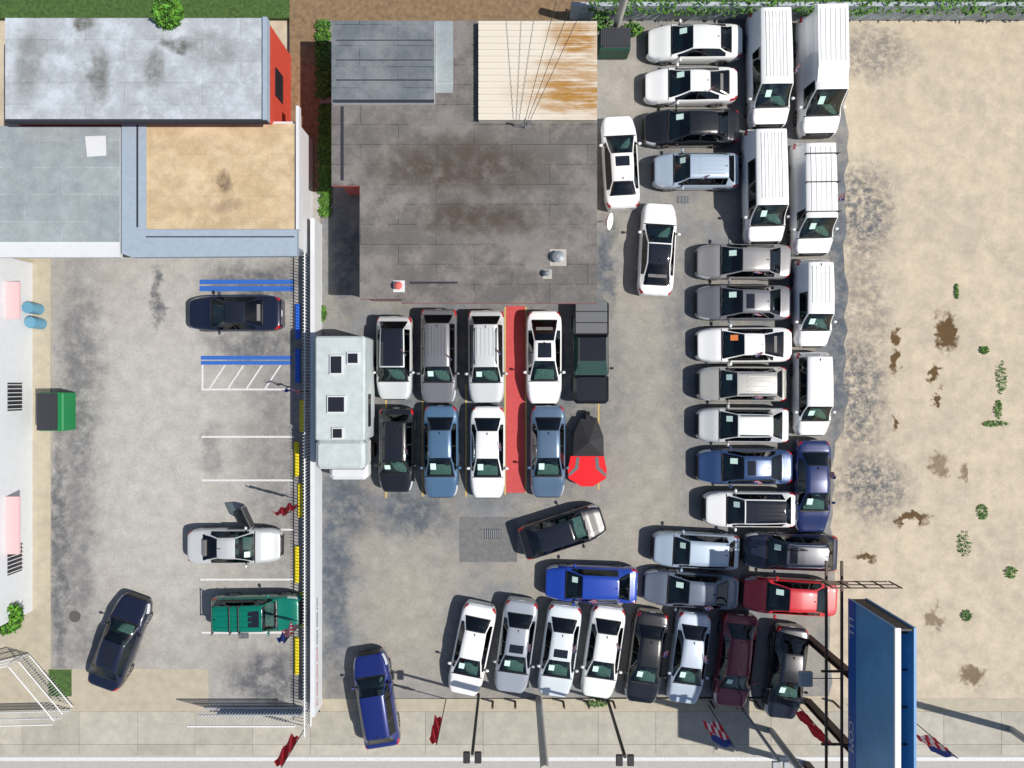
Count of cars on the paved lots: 41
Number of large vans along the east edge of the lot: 4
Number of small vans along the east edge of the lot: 2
